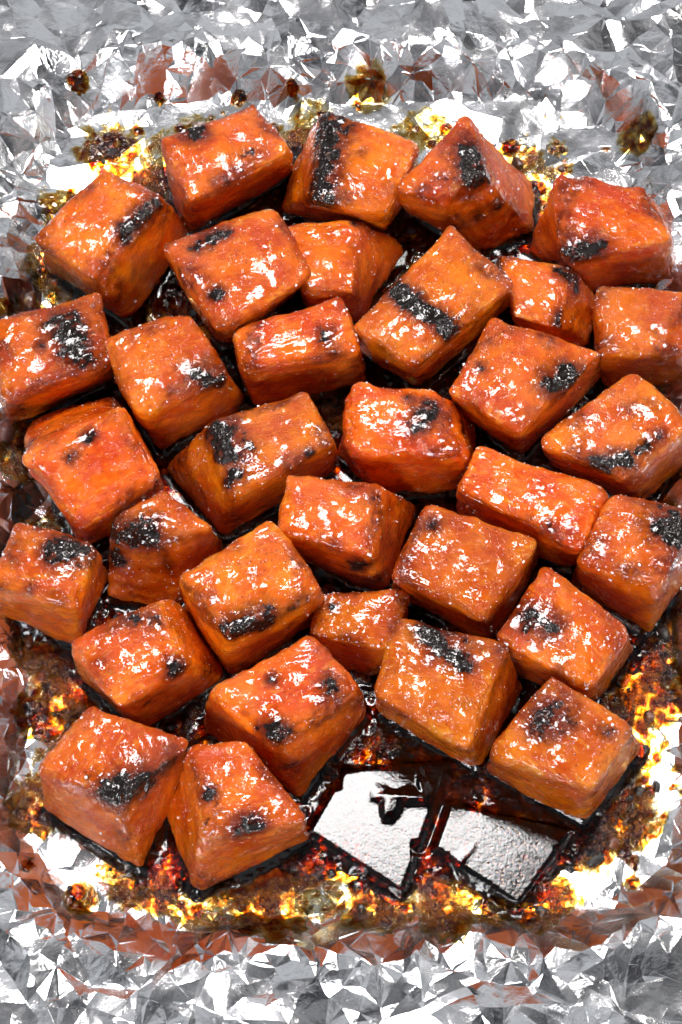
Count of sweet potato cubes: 33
